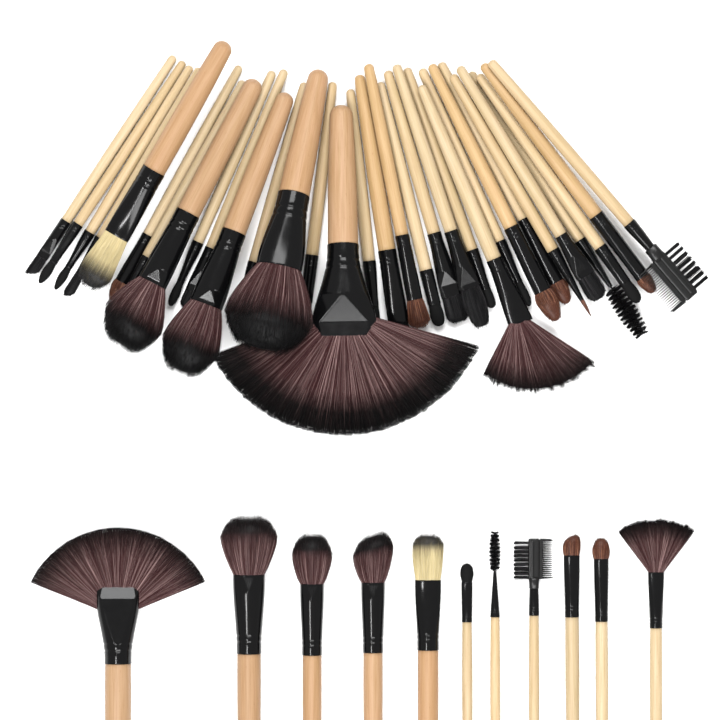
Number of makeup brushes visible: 43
